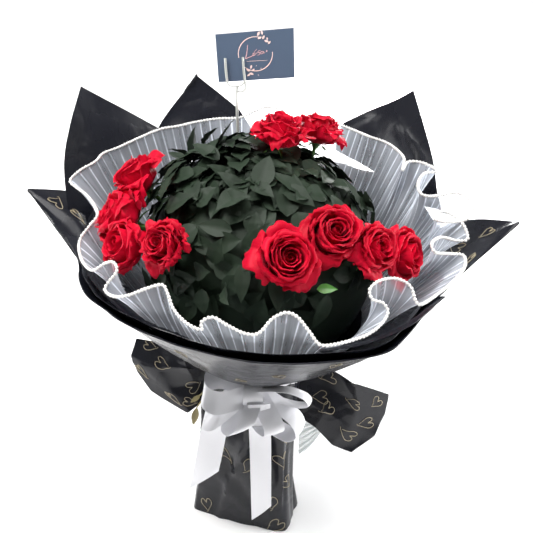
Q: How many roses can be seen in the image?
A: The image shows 10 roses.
